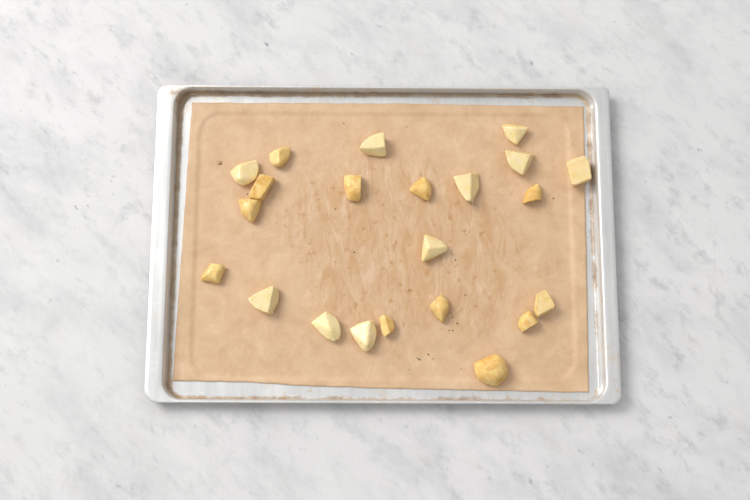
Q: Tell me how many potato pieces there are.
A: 22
